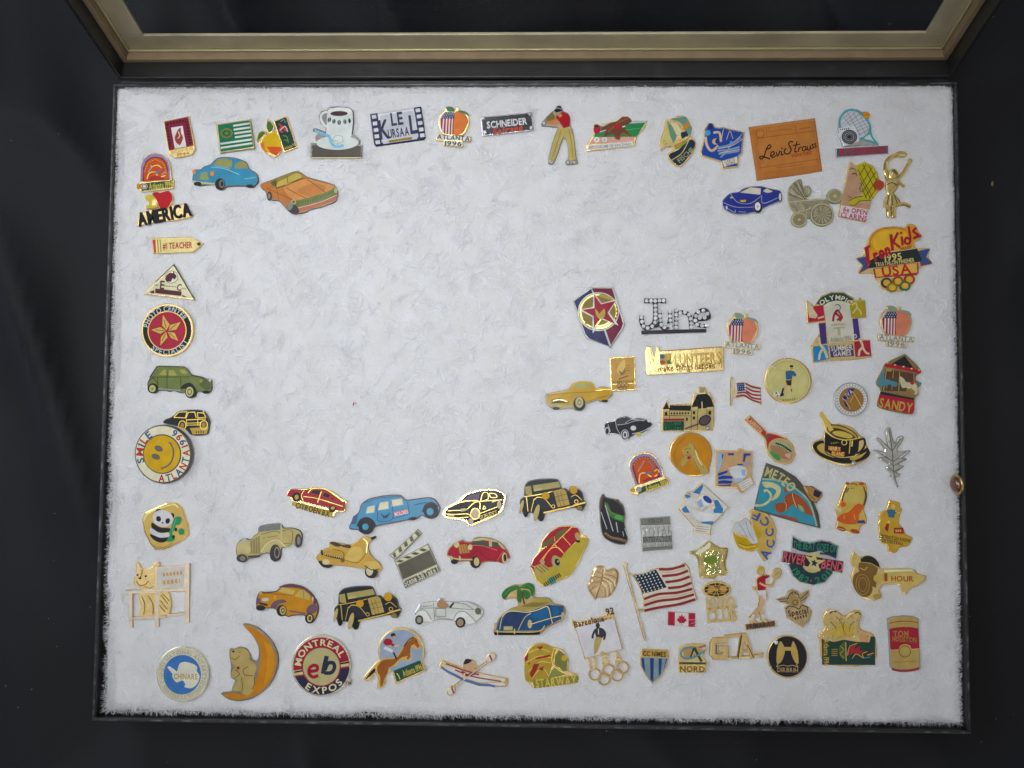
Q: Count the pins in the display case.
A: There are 92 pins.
